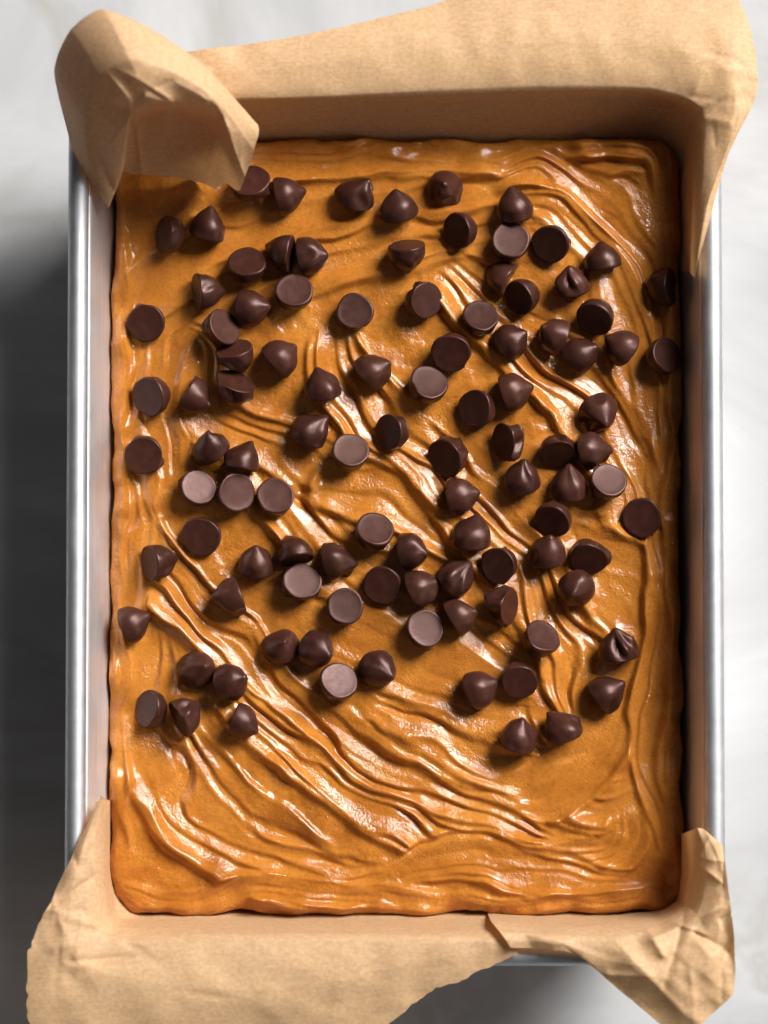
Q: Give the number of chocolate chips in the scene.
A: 103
